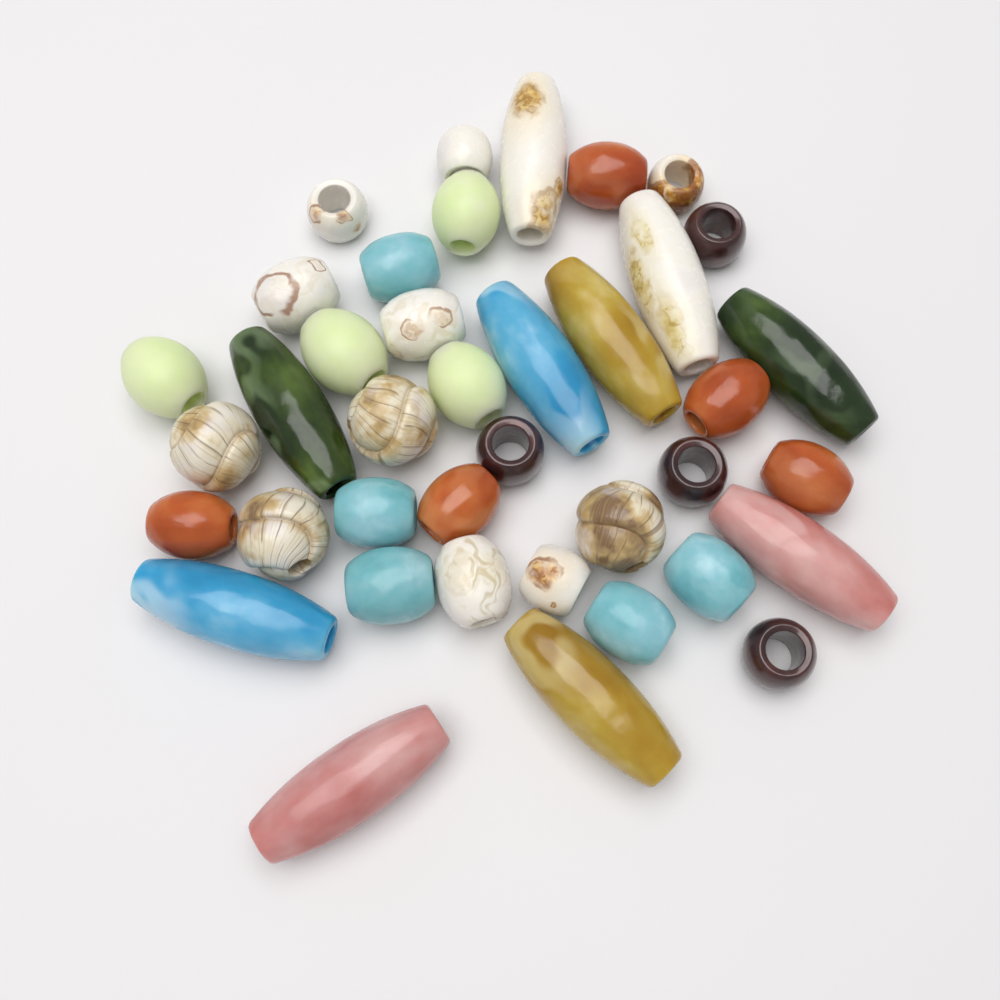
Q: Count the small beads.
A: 29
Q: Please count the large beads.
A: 10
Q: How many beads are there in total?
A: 39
